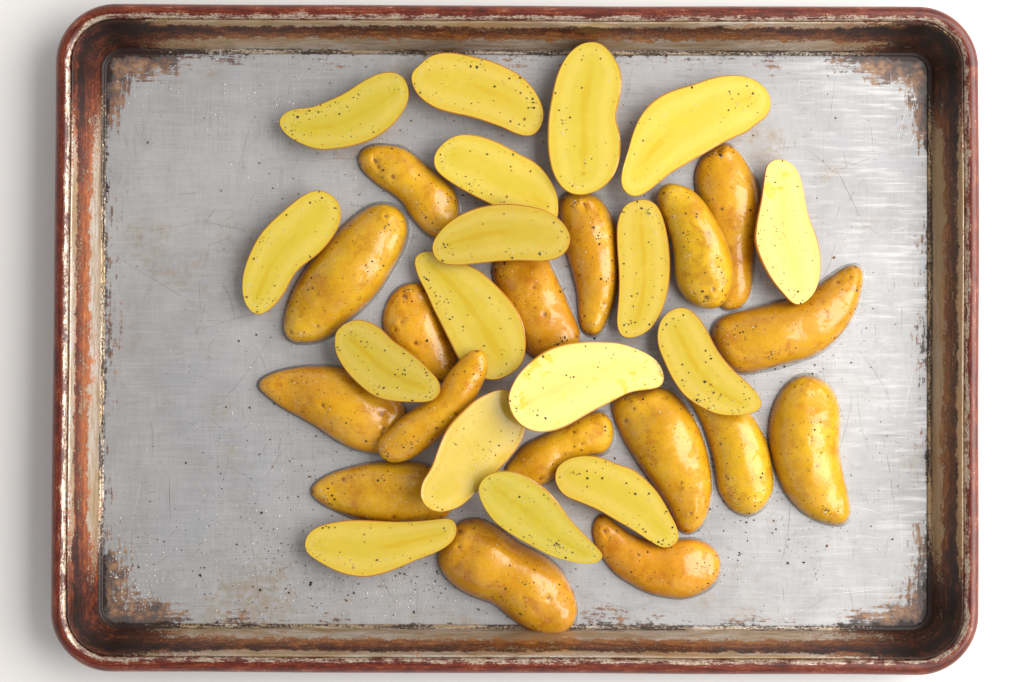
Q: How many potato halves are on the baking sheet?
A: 34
